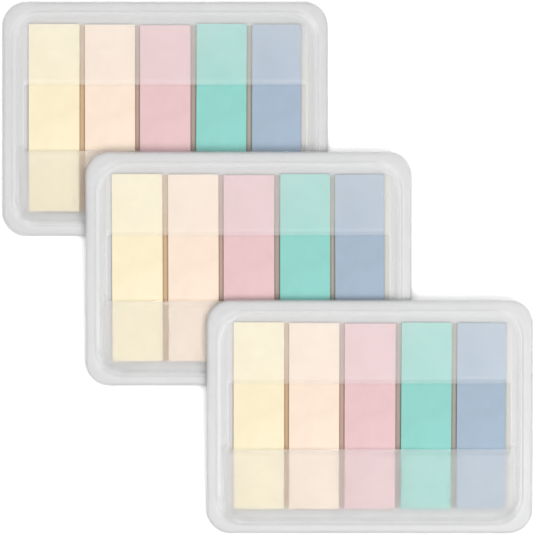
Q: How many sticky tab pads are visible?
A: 15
